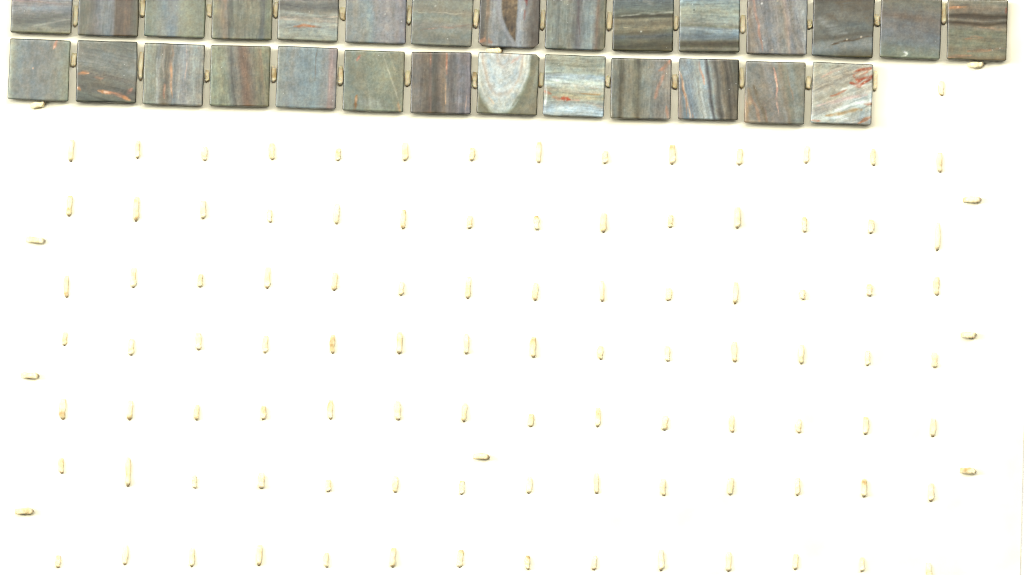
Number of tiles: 28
